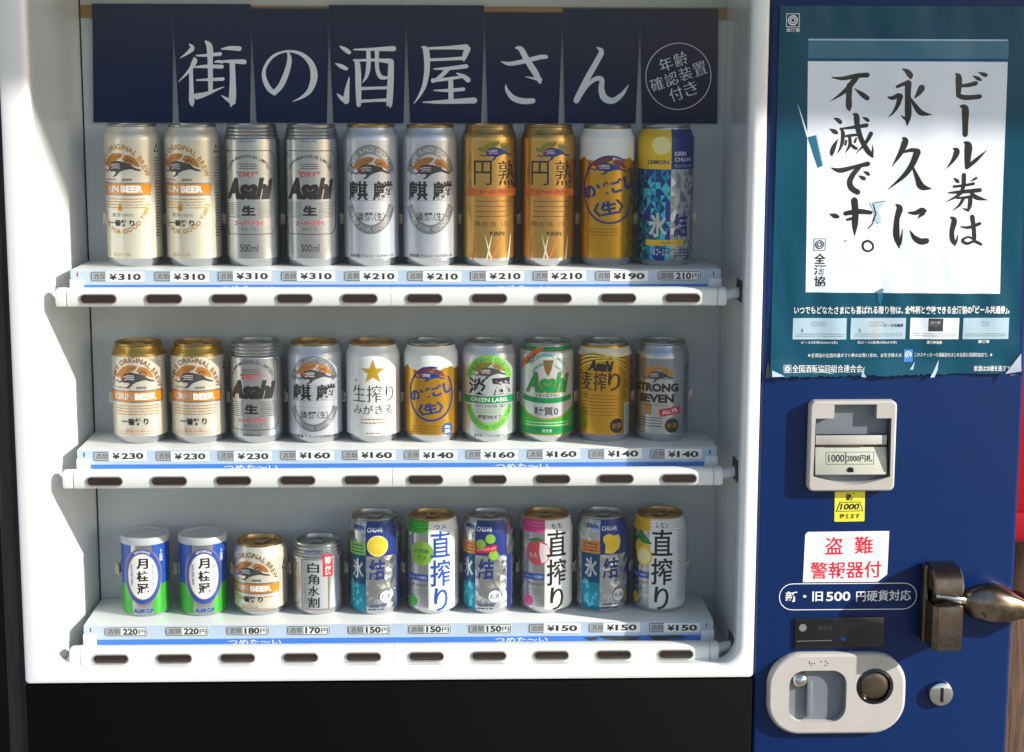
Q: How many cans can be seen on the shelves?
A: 30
